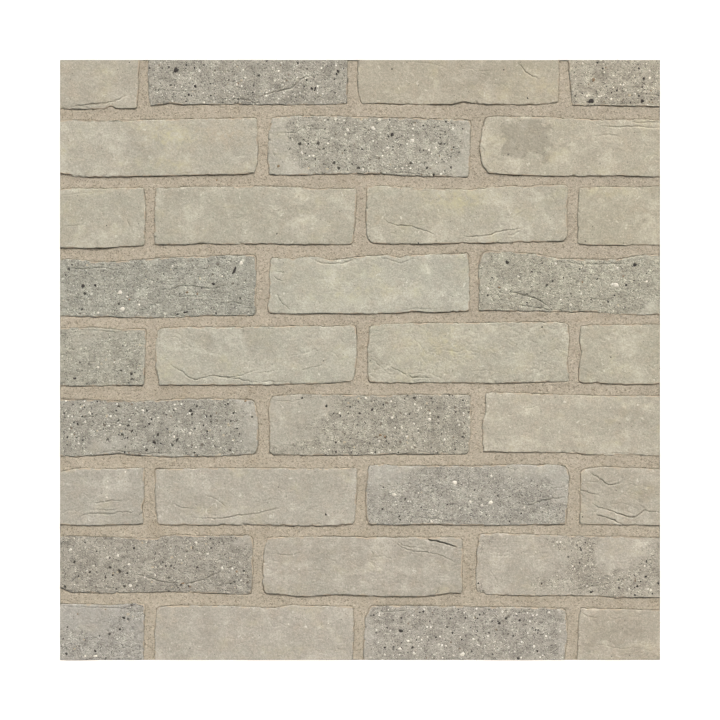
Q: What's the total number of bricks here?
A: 32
